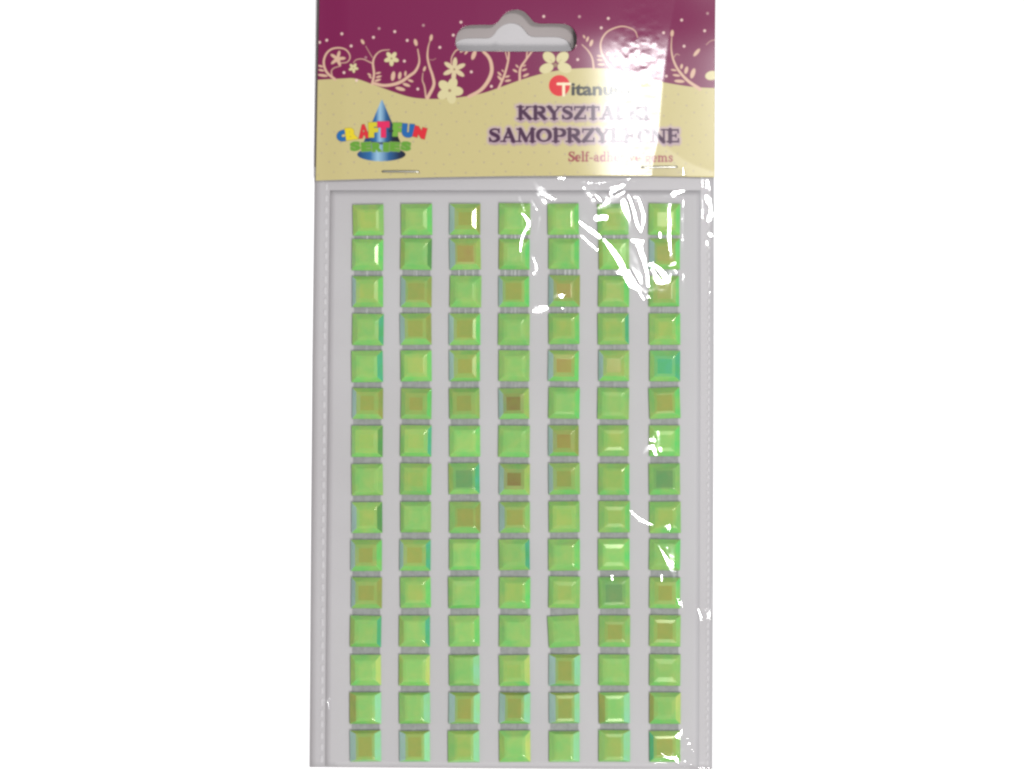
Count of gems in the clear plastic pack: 105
